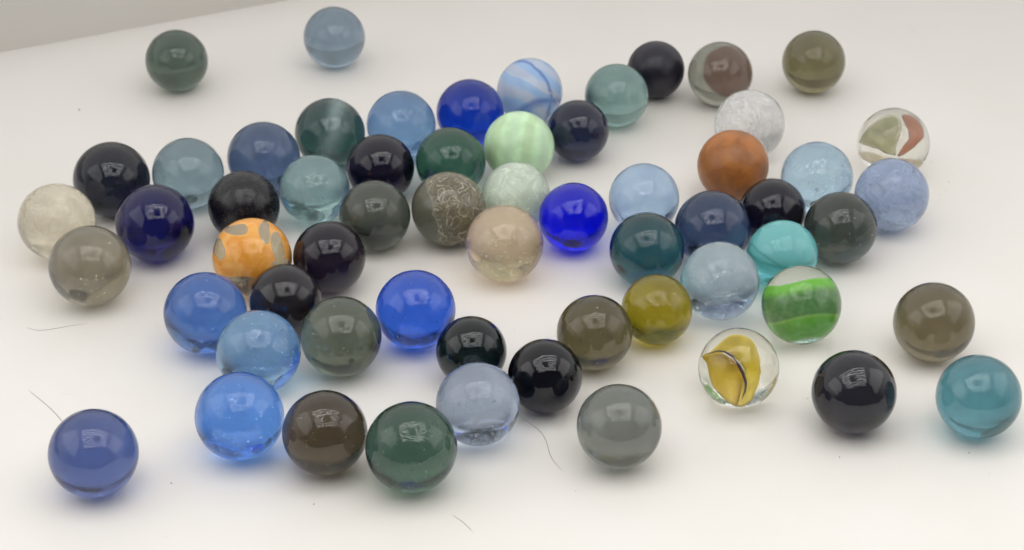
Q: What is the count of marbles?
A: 61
